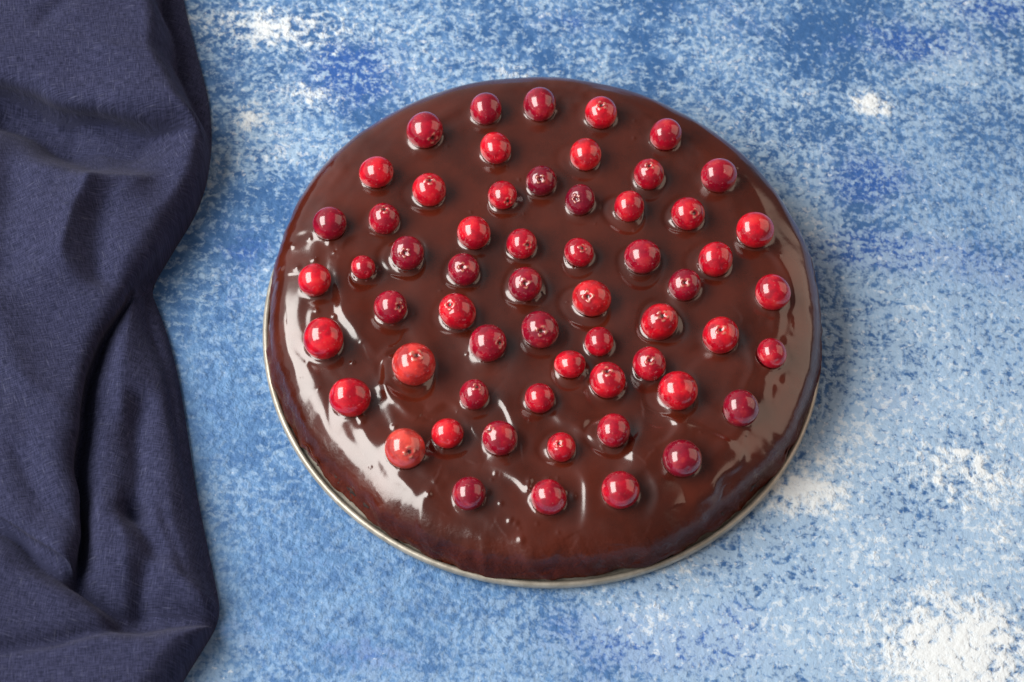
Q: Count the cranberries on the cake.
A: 59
